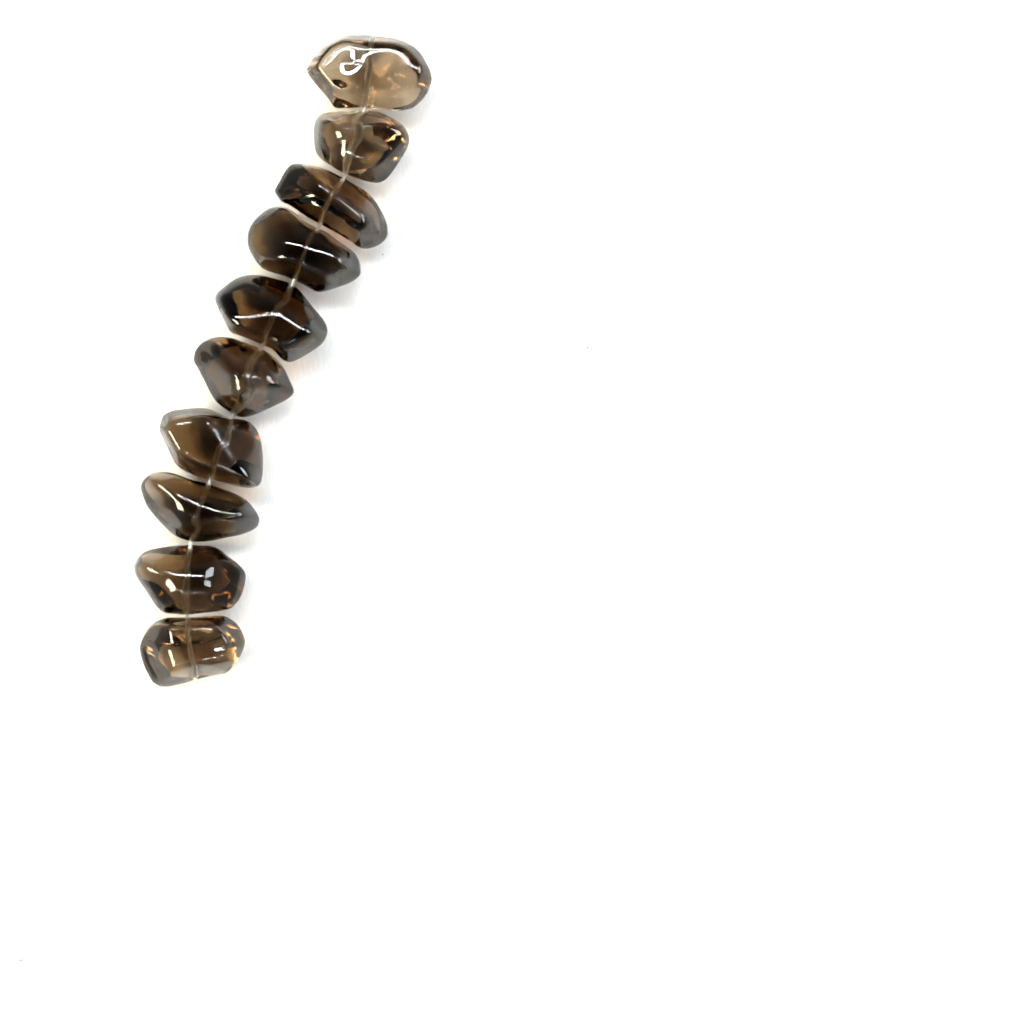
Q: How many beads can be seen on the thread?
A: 10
